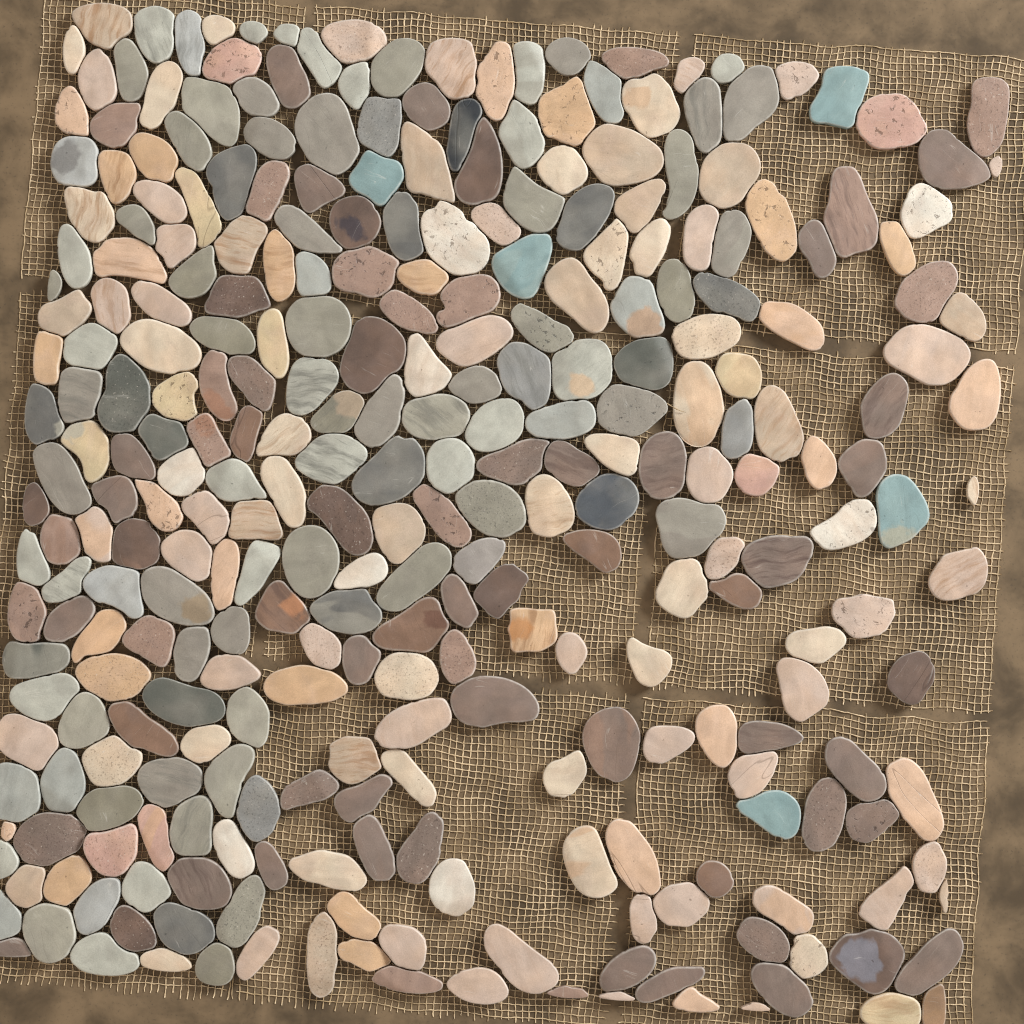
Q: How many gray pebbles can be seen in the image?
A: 98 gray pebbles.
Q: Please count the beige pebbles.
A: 131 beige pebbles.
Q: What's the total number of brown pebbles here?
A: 73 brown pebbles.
